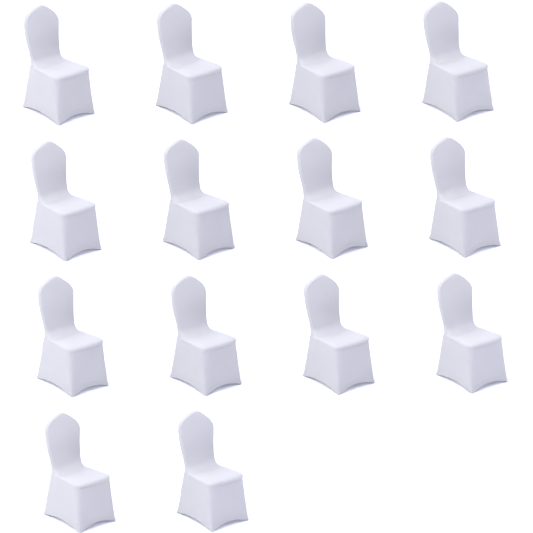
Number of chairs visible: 14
